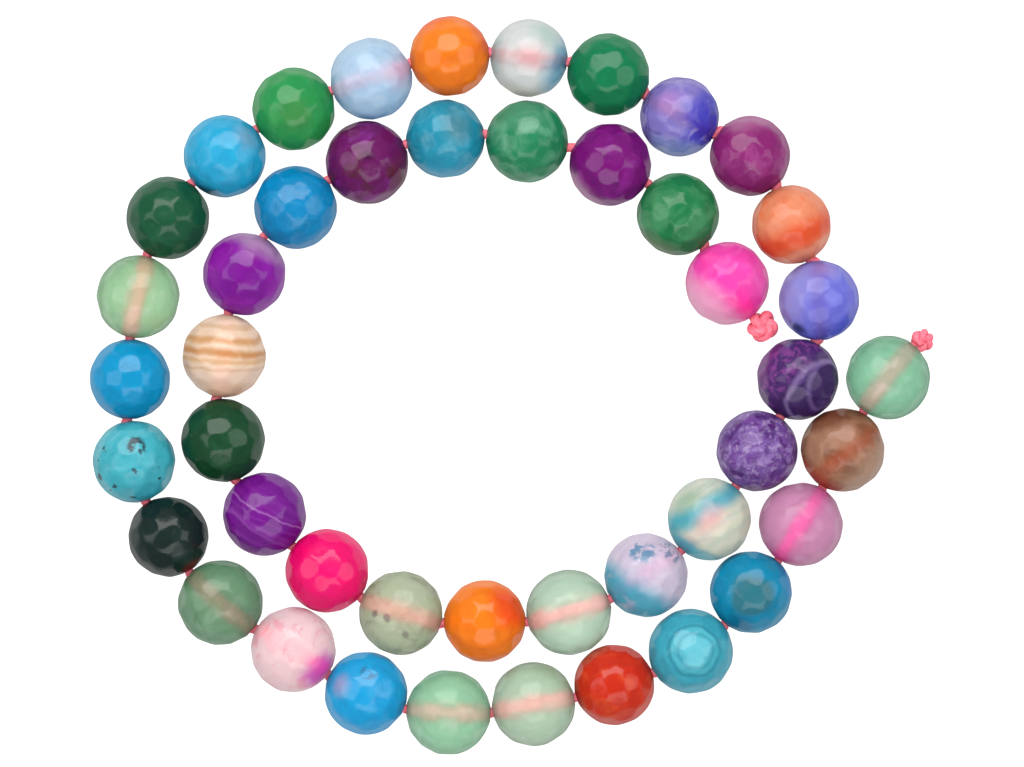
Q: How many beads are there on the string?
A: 45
